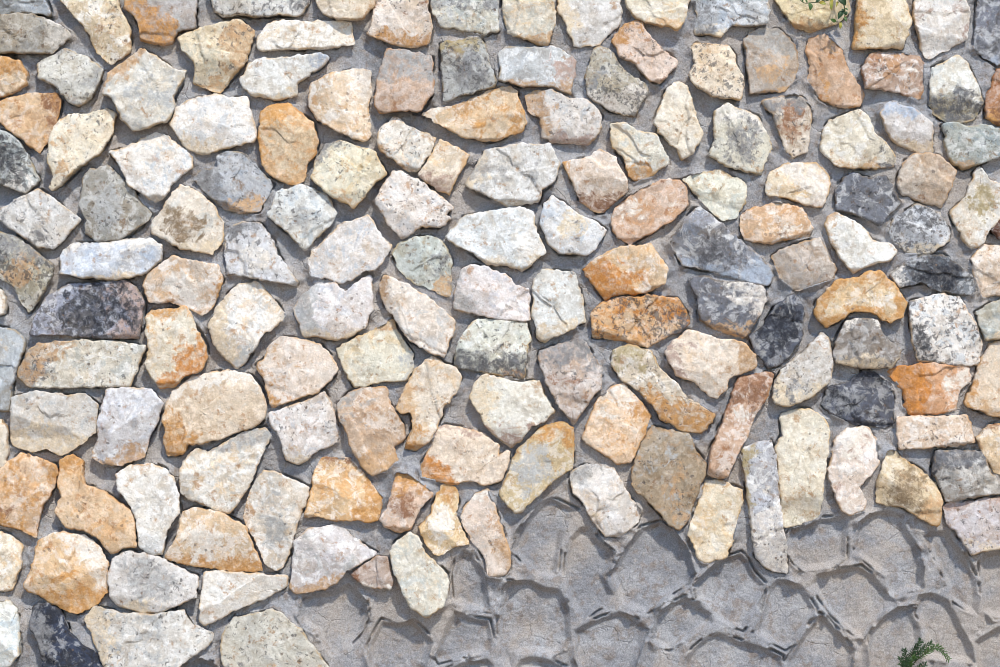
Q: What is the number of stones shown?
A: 154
